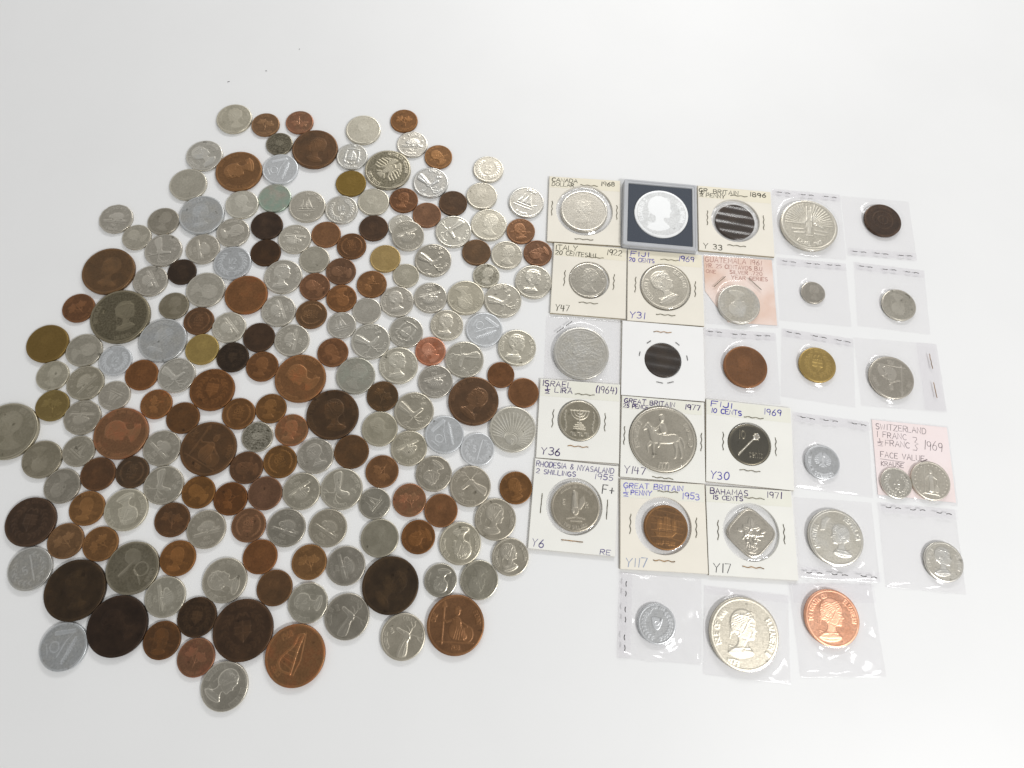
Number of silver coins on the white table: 129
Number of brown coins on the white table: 85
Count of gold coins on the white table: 6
